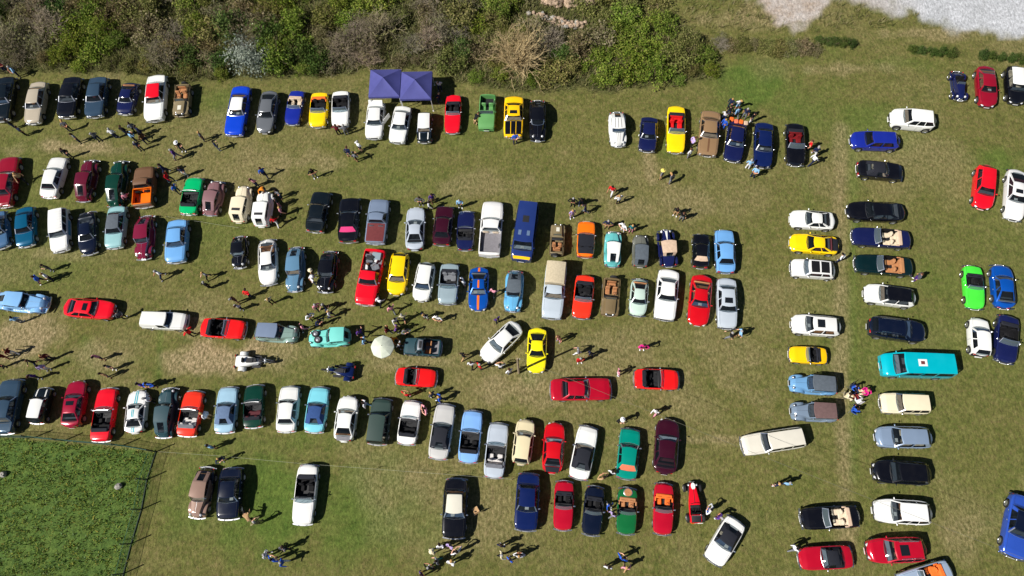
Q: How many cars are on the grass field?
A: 154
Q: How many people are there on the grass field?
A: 184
